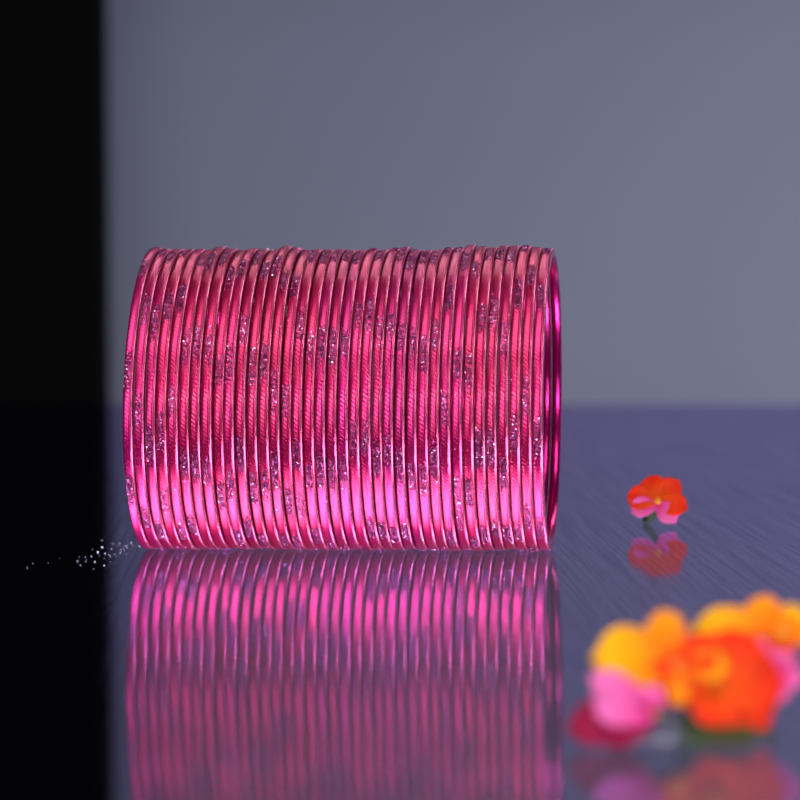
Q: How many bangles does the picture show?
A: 37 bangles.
